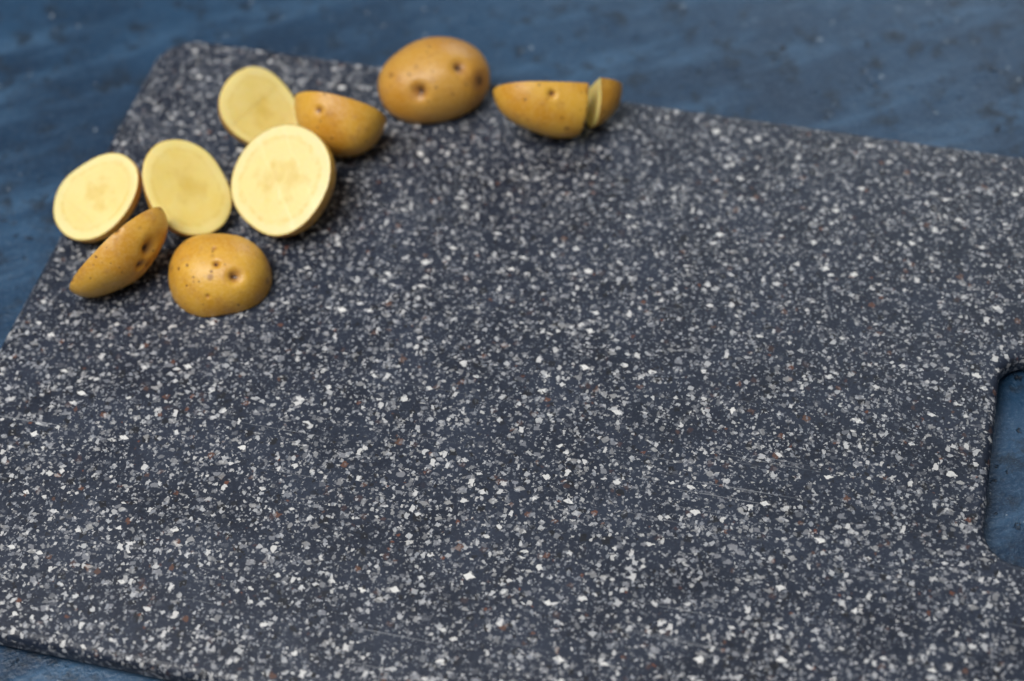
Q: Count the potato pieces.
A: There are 10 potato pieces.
